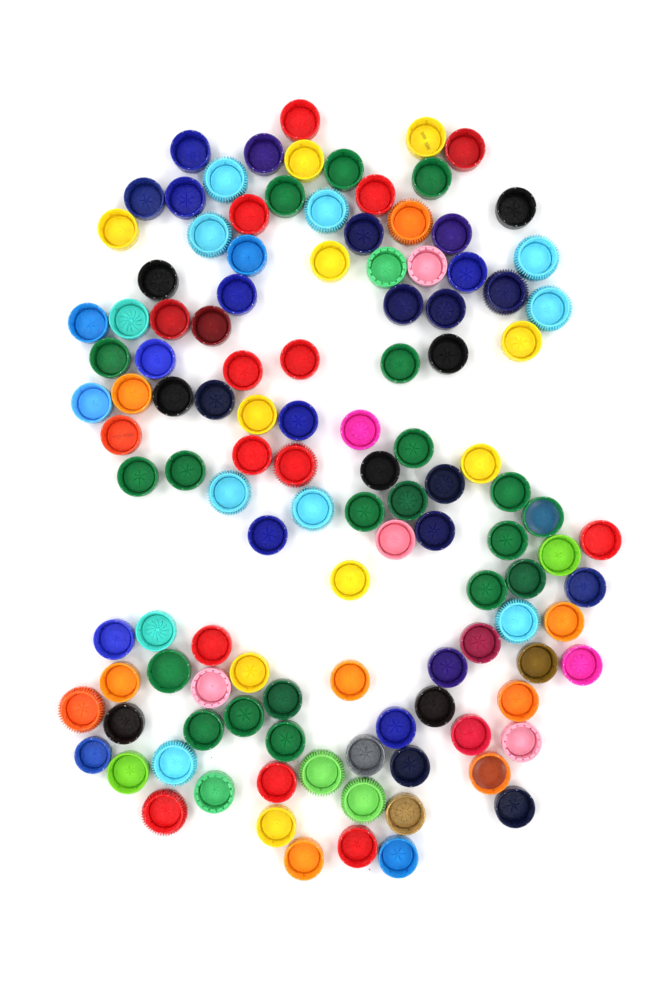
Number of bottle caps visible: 118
